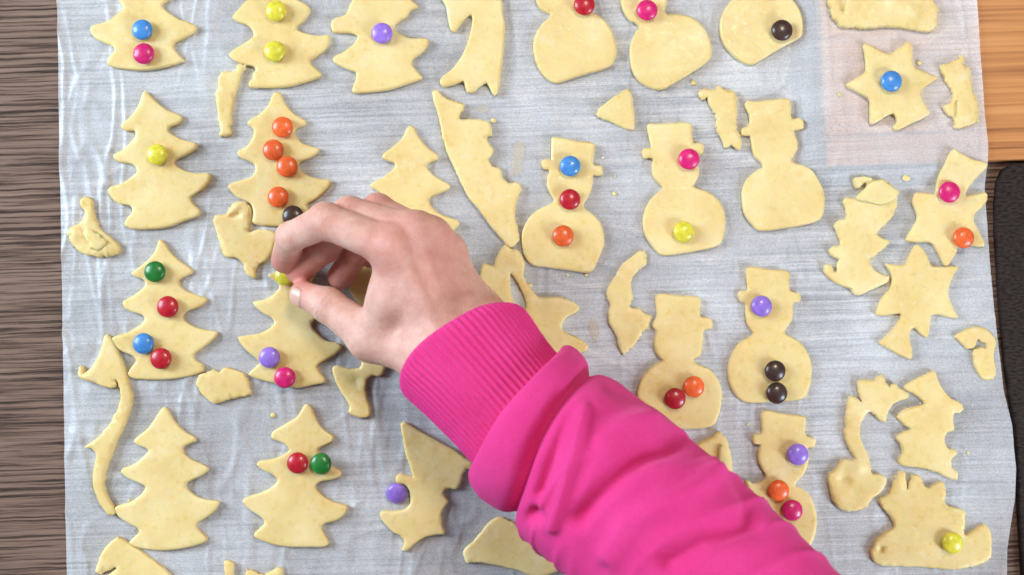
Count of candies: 41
